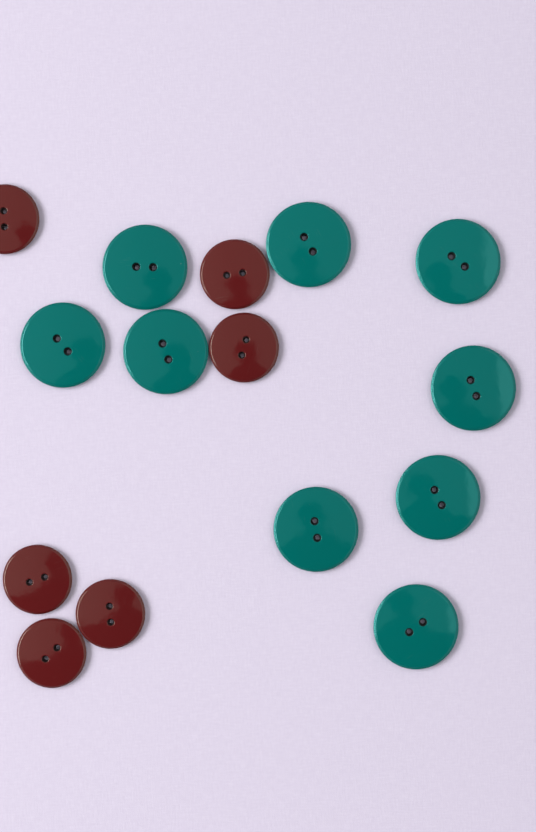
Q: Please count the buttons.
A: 15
